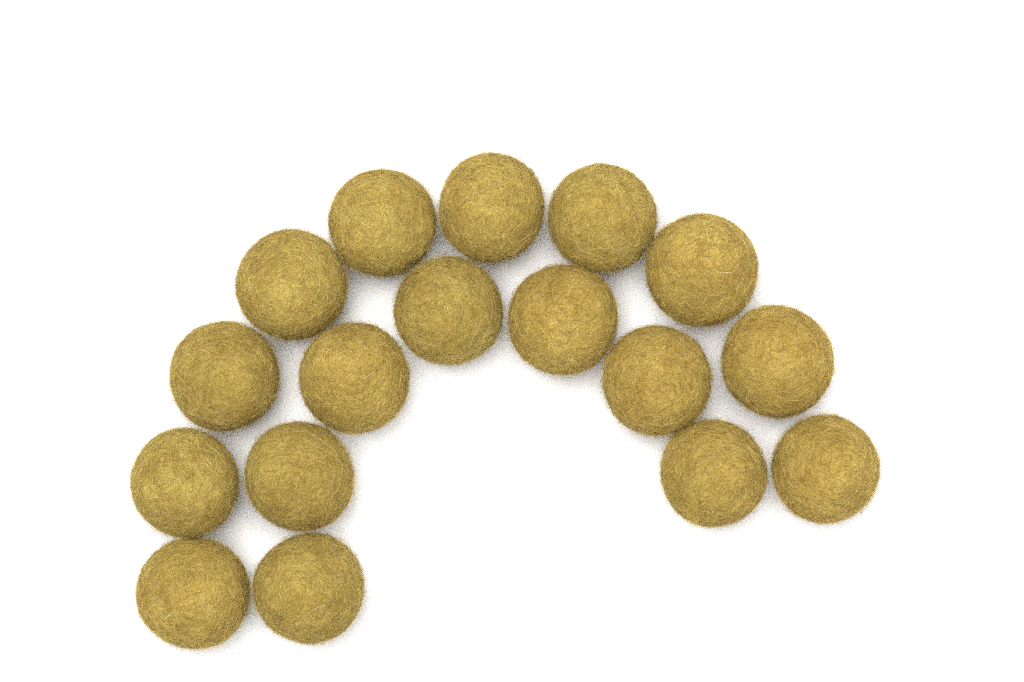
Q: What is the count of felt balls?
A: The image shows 17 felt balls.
